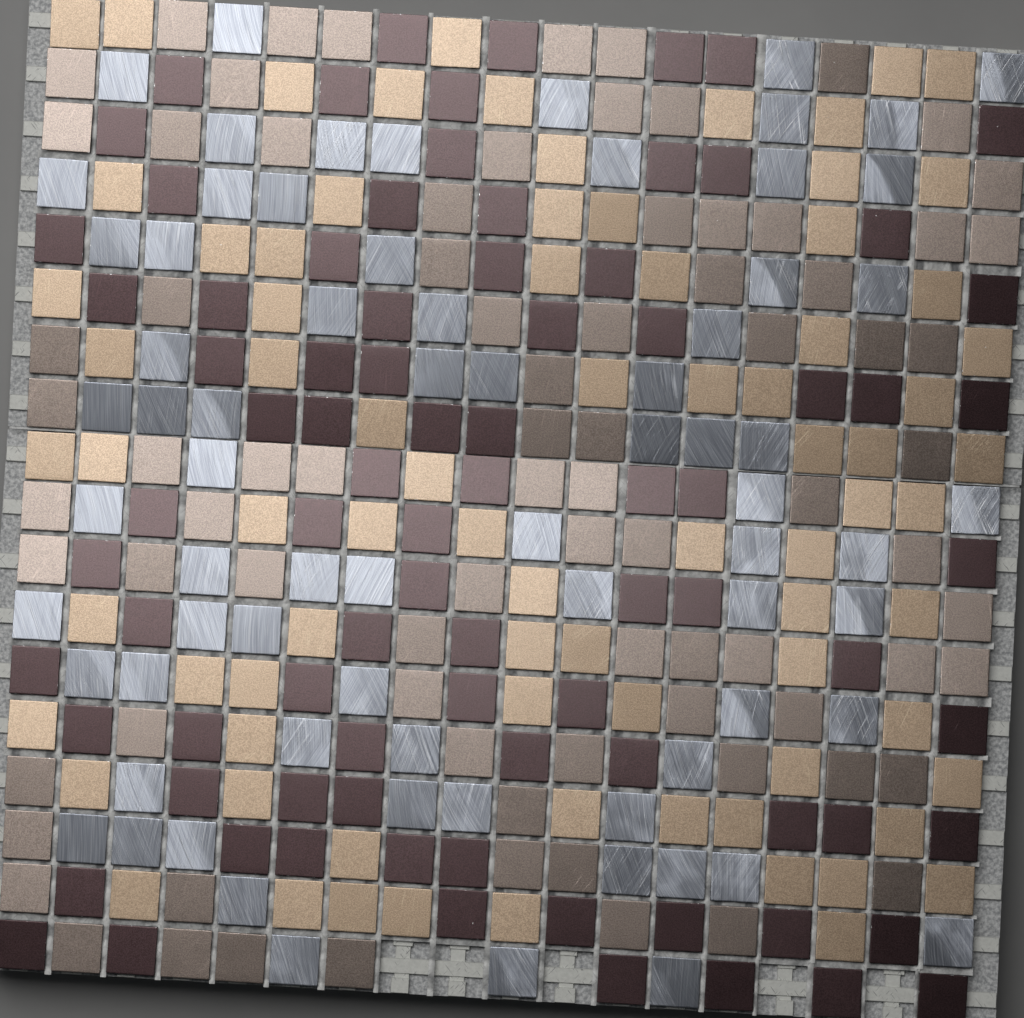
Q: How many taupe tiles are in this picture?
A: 82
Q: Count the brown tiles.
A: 84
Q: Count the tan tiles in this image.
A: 80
